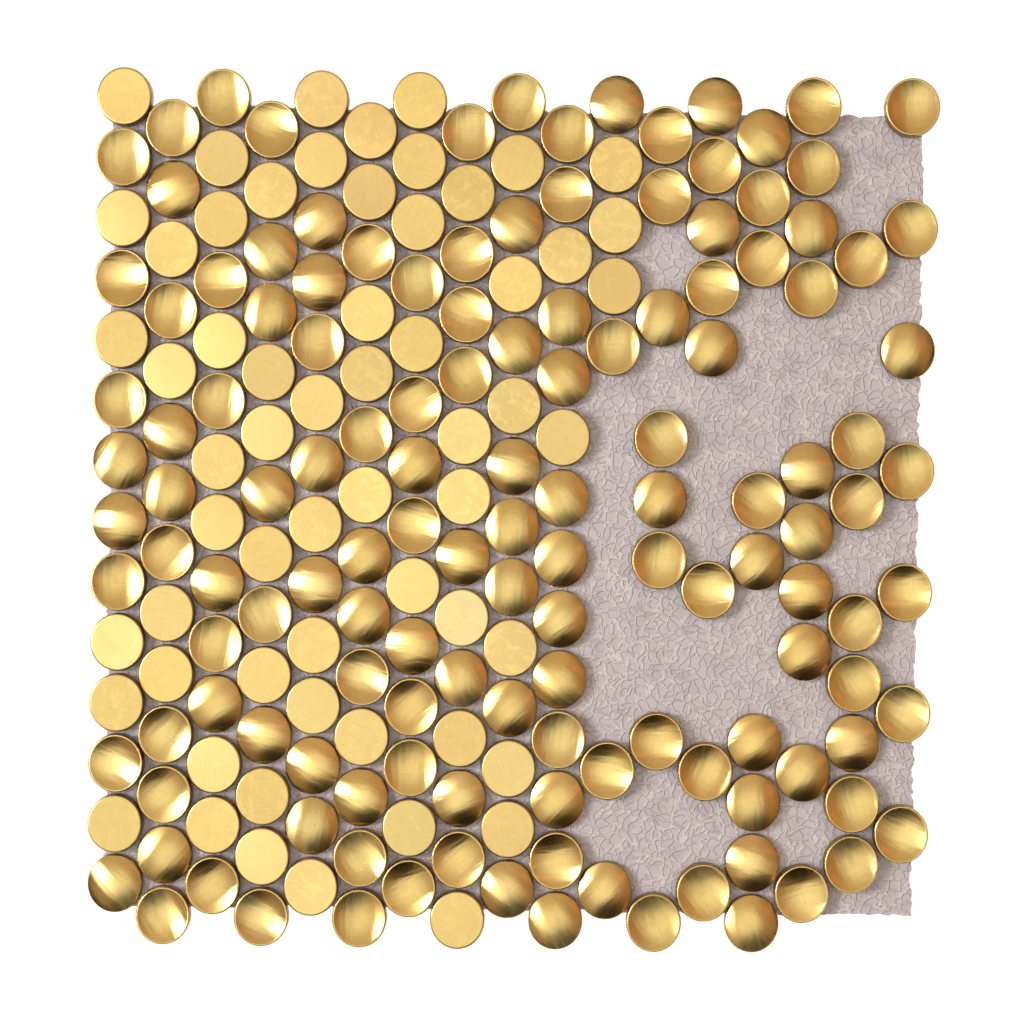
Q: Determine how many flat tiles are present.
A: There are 60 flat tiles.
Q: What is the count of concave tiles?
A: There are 74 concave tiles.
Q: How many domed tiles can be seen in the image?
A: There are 63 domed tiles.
